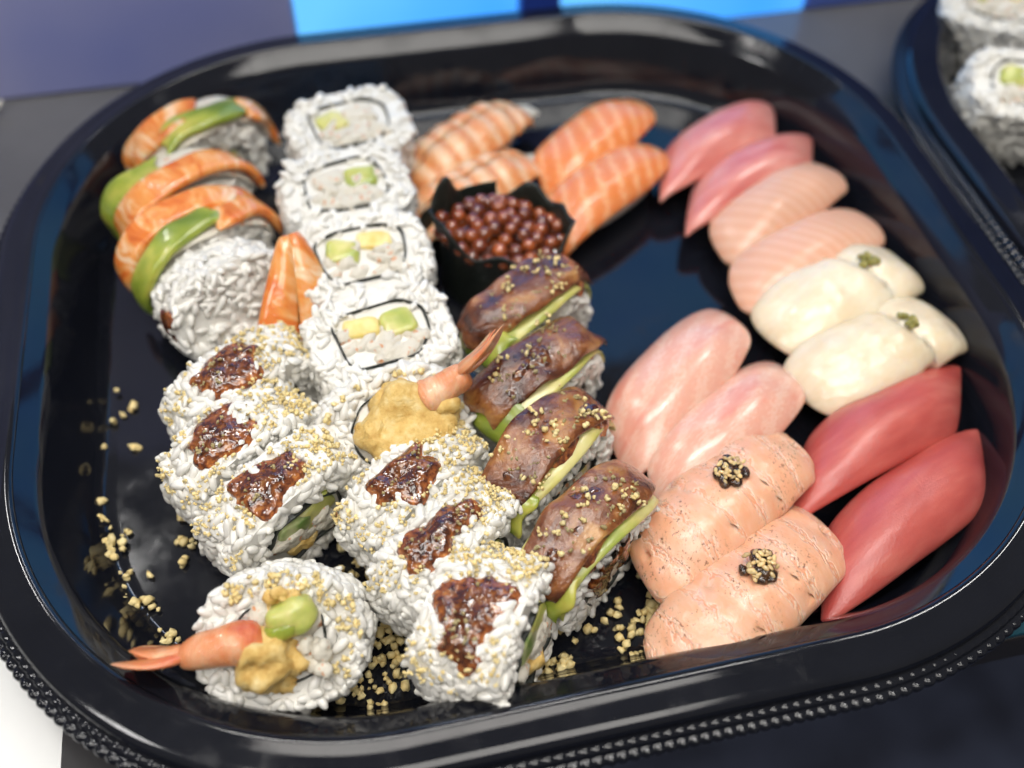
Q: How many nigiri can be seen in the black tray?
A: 16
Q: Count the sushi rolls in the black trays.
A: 22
